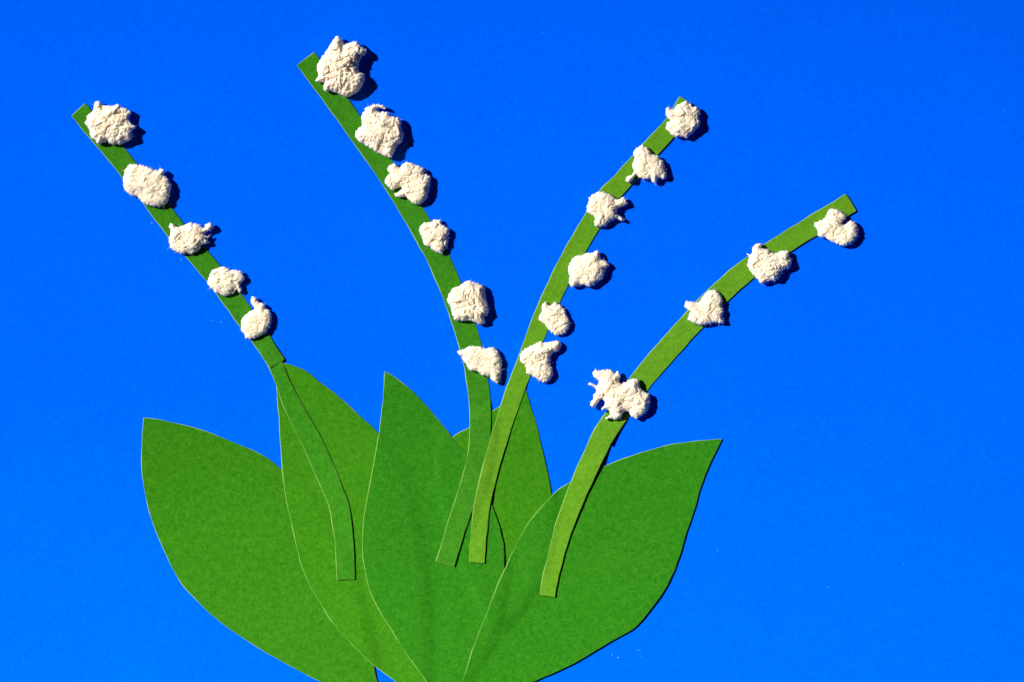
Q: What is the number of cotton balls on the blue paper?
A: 21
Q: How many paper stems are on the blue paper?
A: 4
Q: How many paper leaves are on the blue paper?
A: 5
